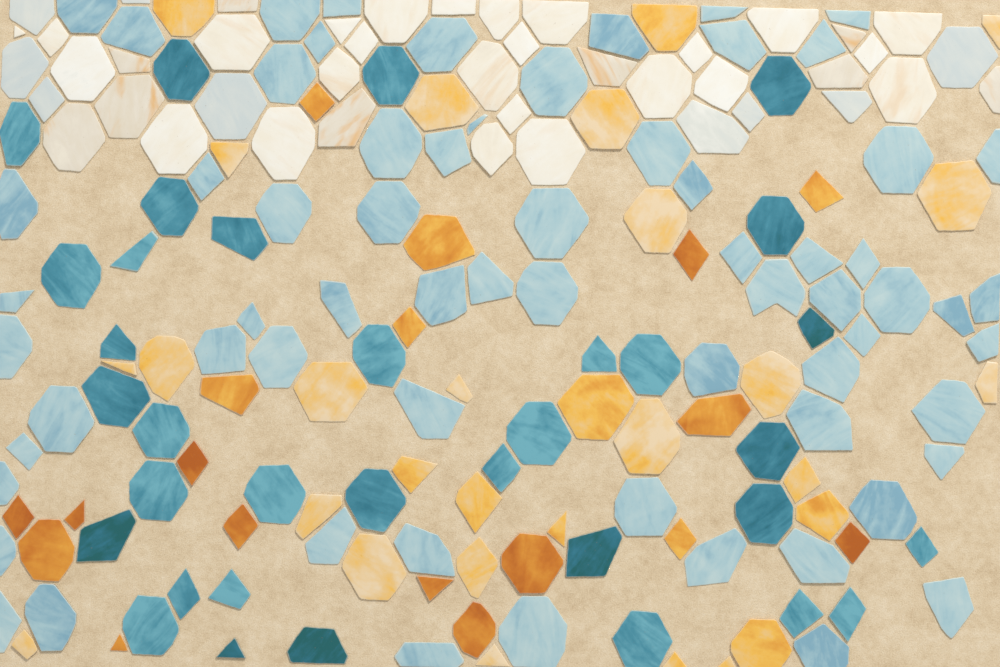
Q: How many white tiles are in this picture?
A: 43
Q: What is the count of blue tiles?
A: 66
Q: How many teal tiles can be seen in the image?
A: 34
